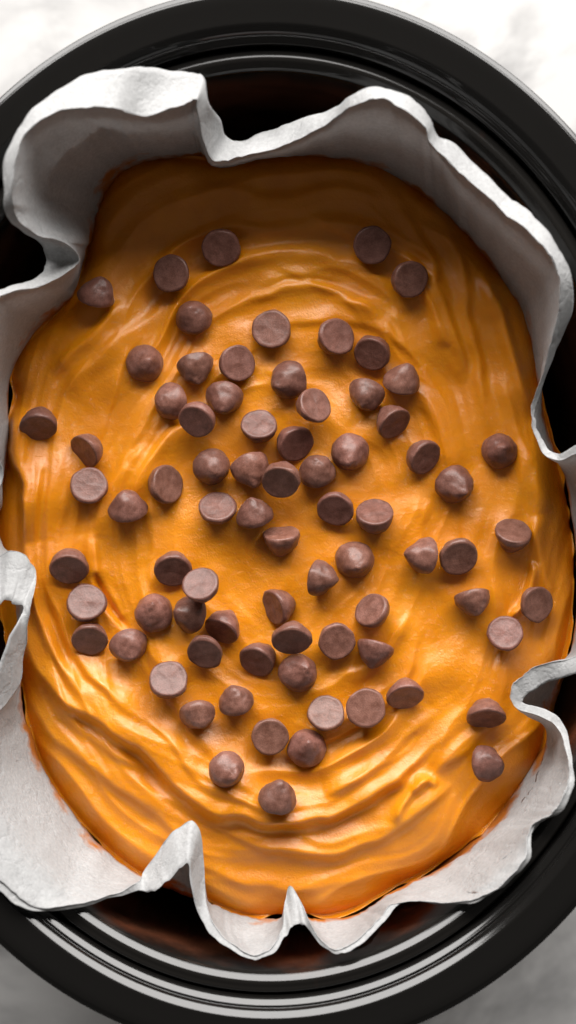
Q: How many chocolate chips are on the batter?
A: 77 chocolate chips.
